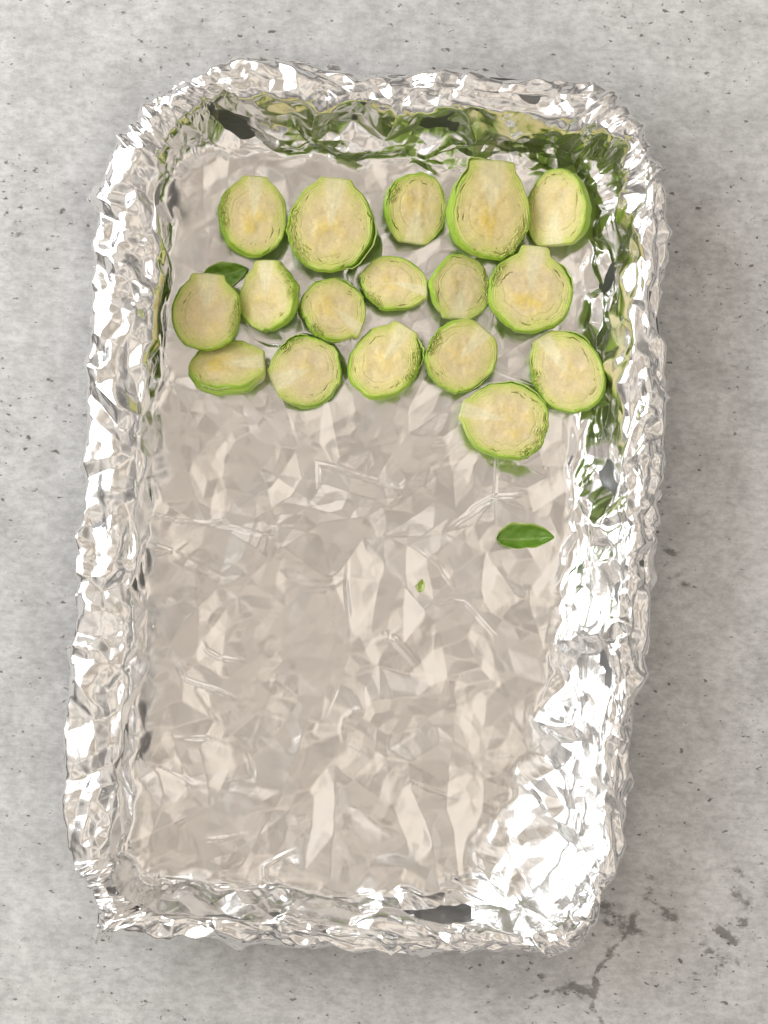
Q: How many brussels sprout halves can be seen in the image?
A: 17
